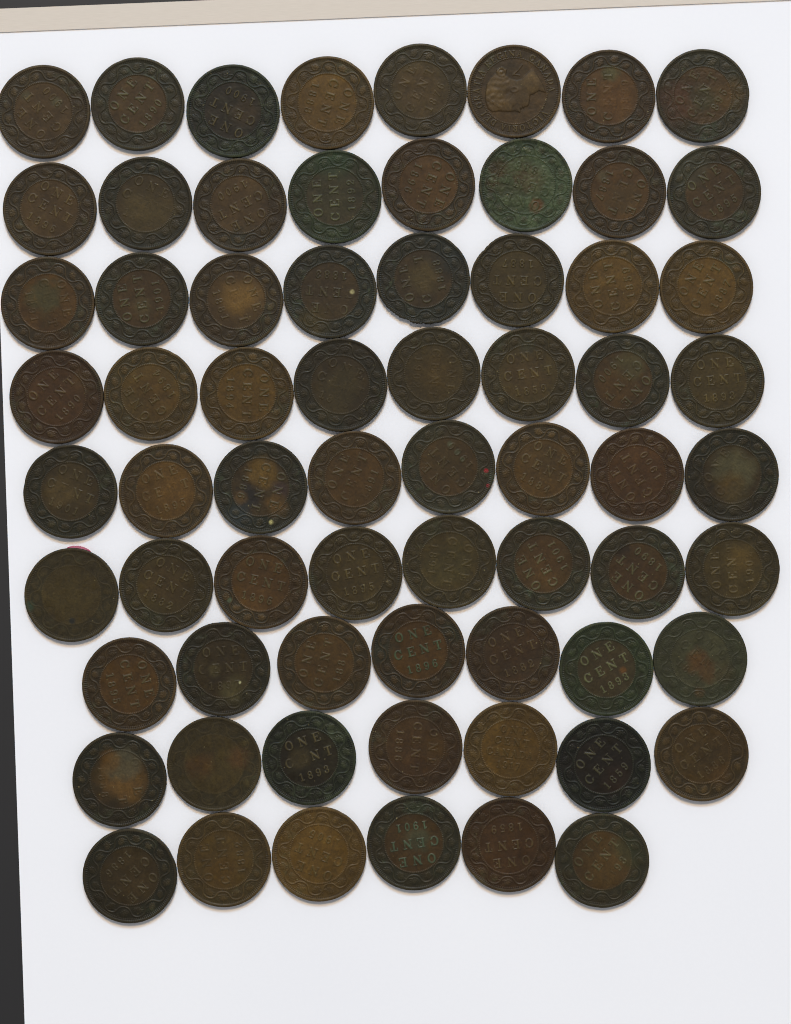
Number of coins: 68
